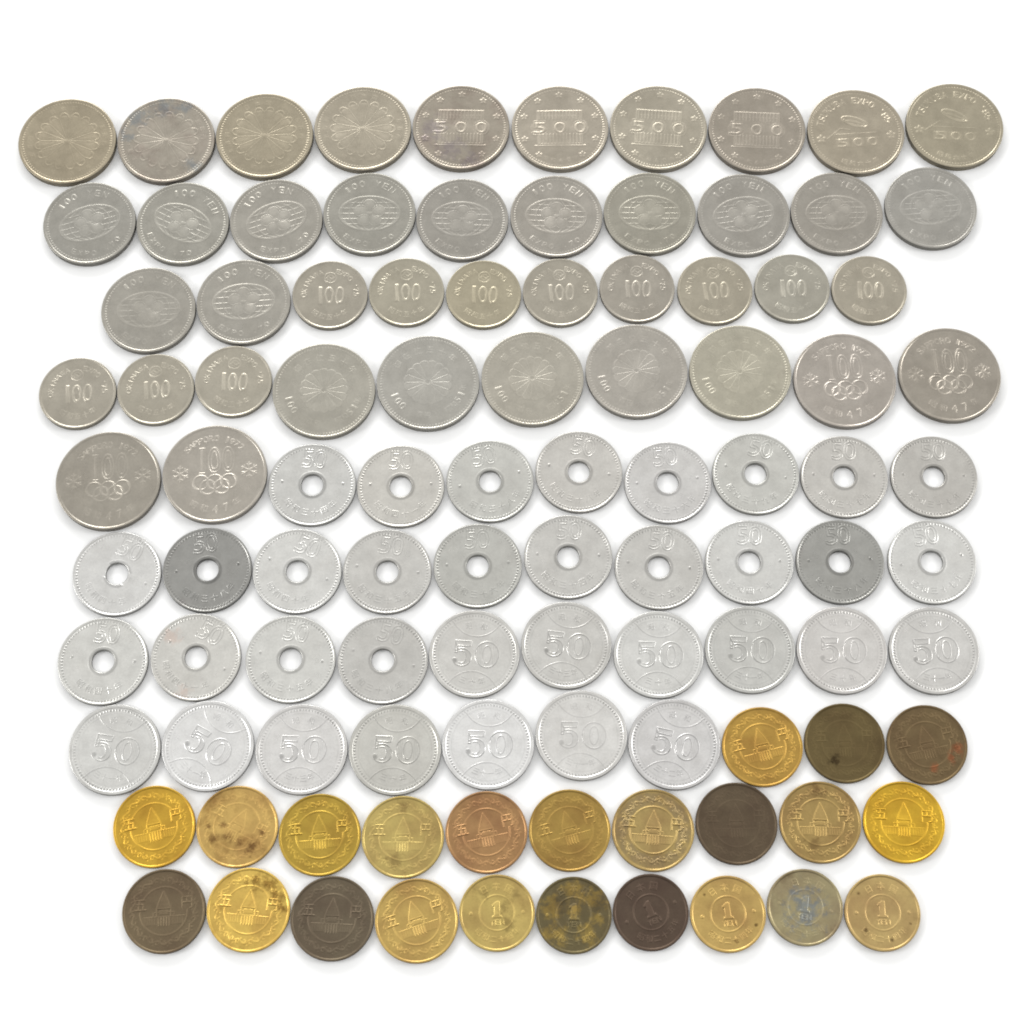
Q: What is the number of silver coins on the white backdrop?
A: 77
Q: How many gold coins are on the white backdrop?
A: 16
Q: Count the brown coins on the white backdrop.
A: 7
